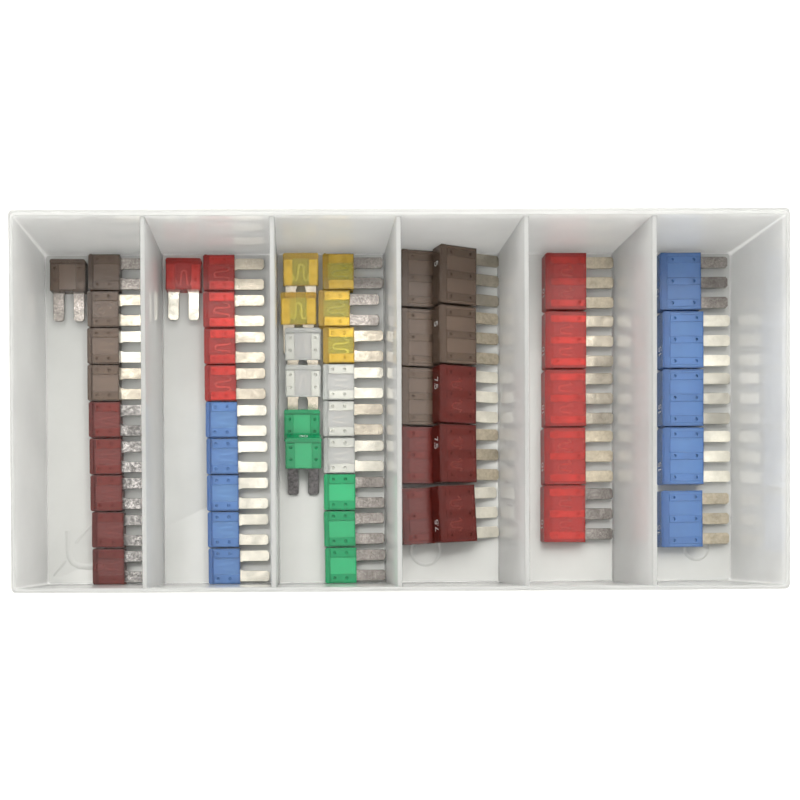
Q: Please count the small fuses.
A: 35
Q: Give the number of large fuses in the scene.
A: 20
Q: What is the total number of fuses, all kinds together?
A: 55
